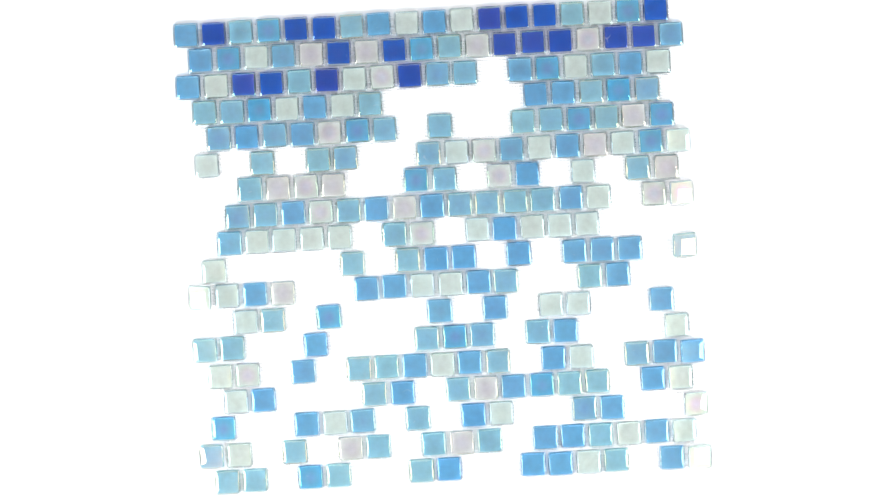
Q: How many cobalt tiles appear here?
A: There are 18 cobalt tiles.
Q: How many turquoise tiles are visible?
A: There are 144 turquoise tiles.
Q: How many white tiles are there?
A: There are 71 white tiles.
